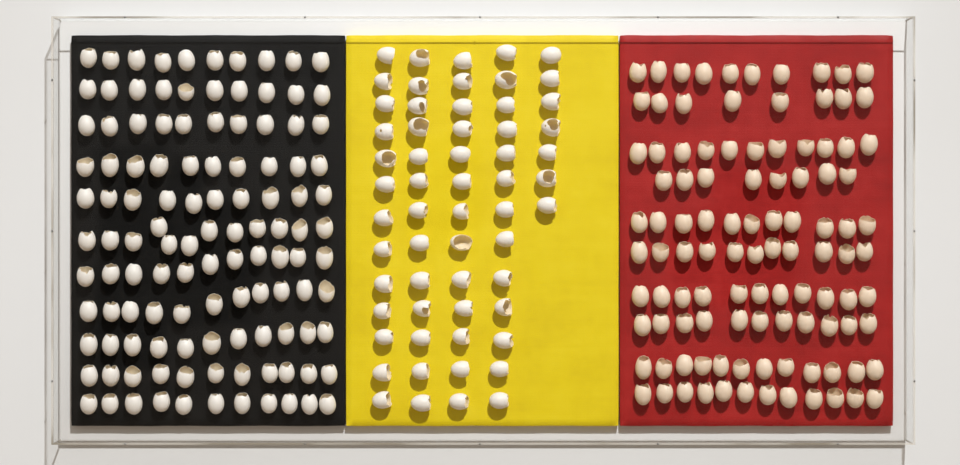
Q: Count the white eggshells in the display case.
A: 176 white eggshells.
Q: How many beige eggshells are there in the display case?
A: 105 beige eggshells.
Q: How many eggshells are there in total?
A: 281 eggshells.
